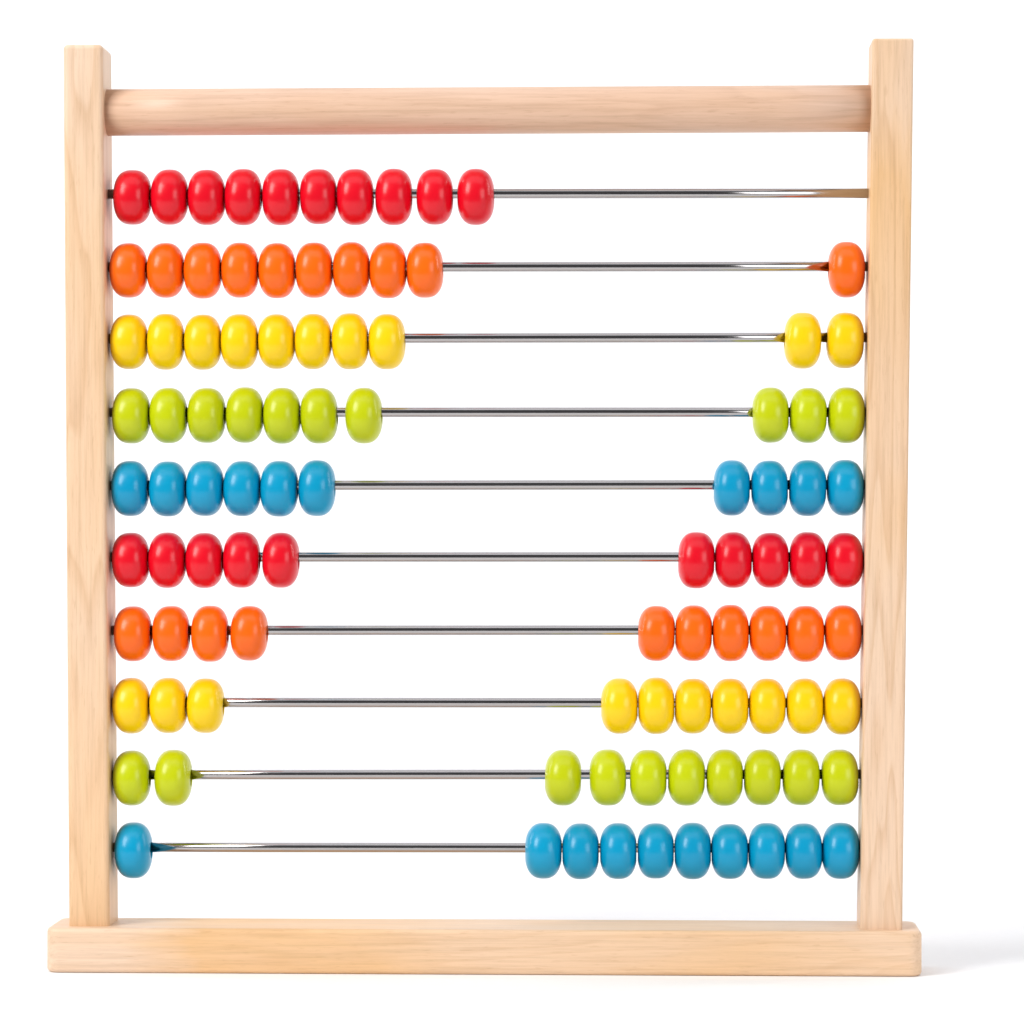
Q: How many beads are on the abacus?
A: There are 100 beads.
